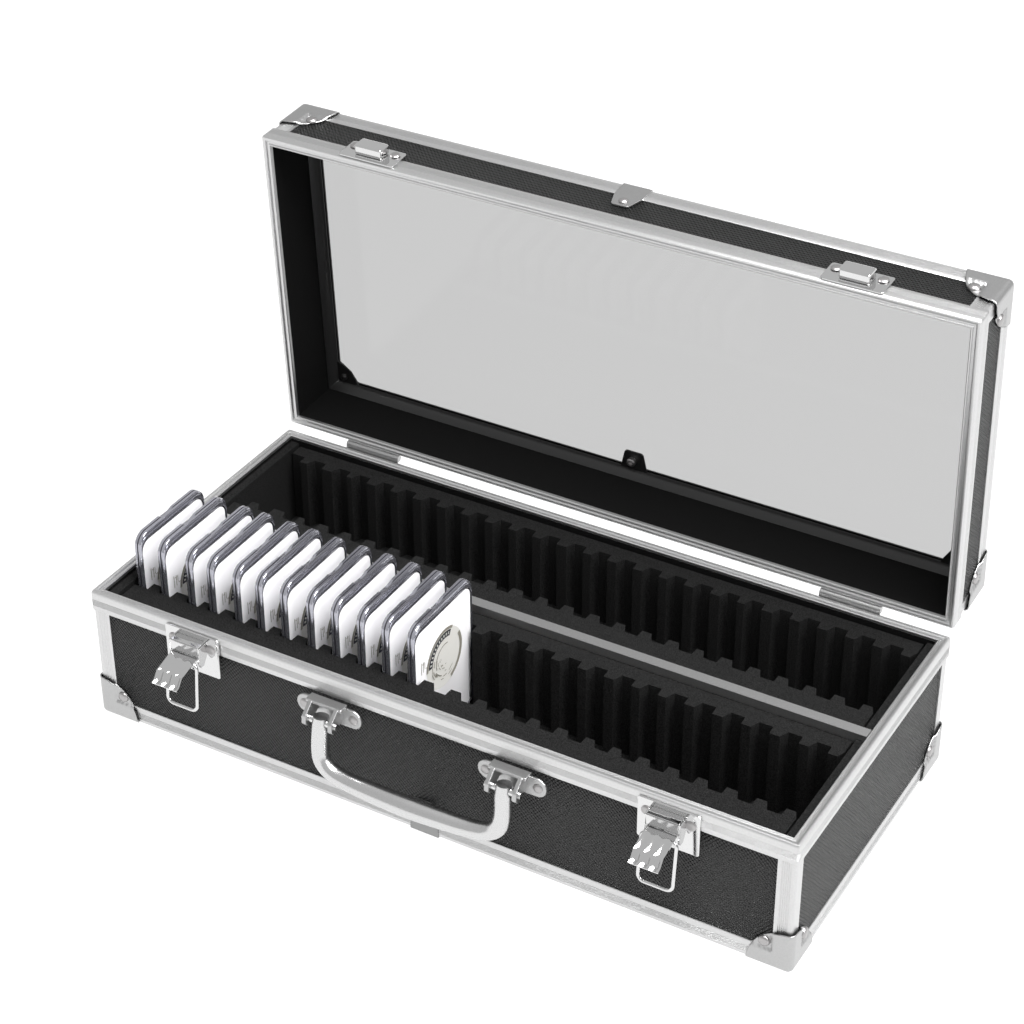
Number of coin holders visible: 12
